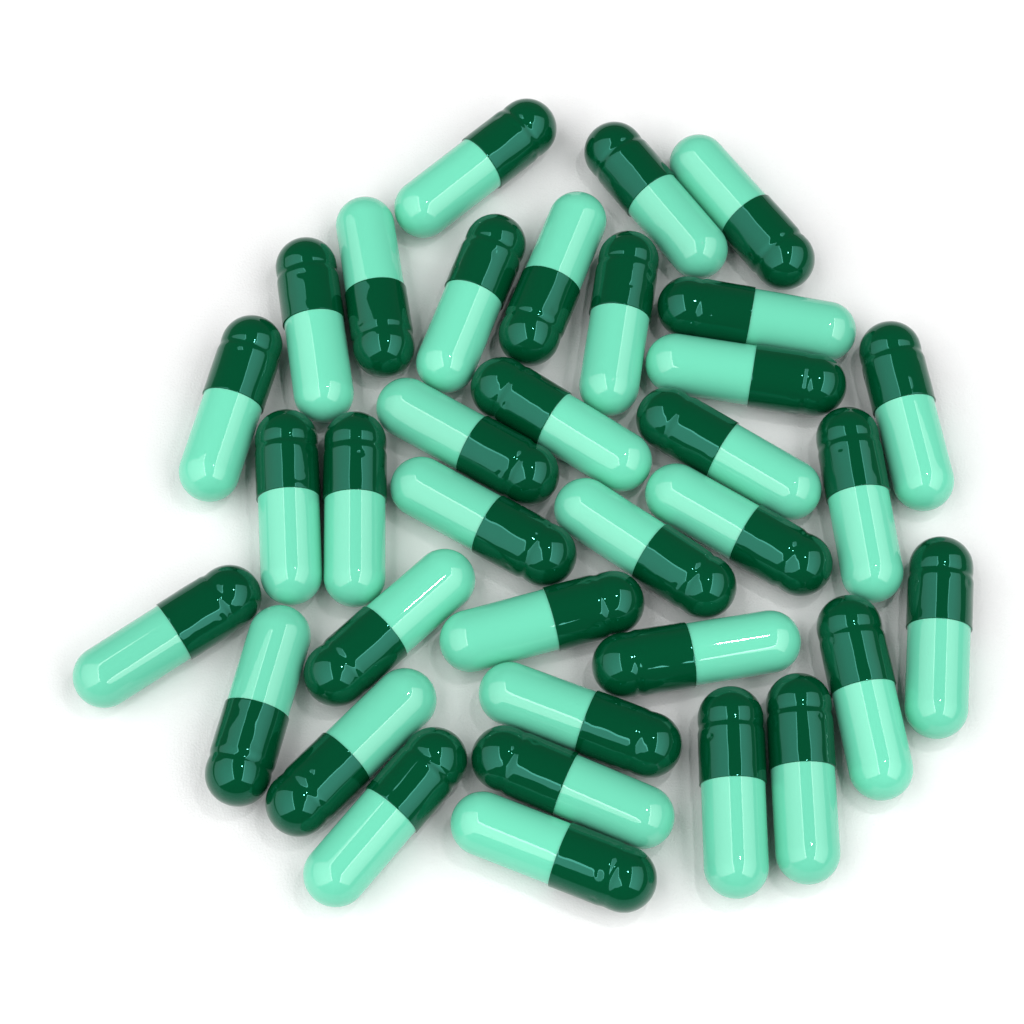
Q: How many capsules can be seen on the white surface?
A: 35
